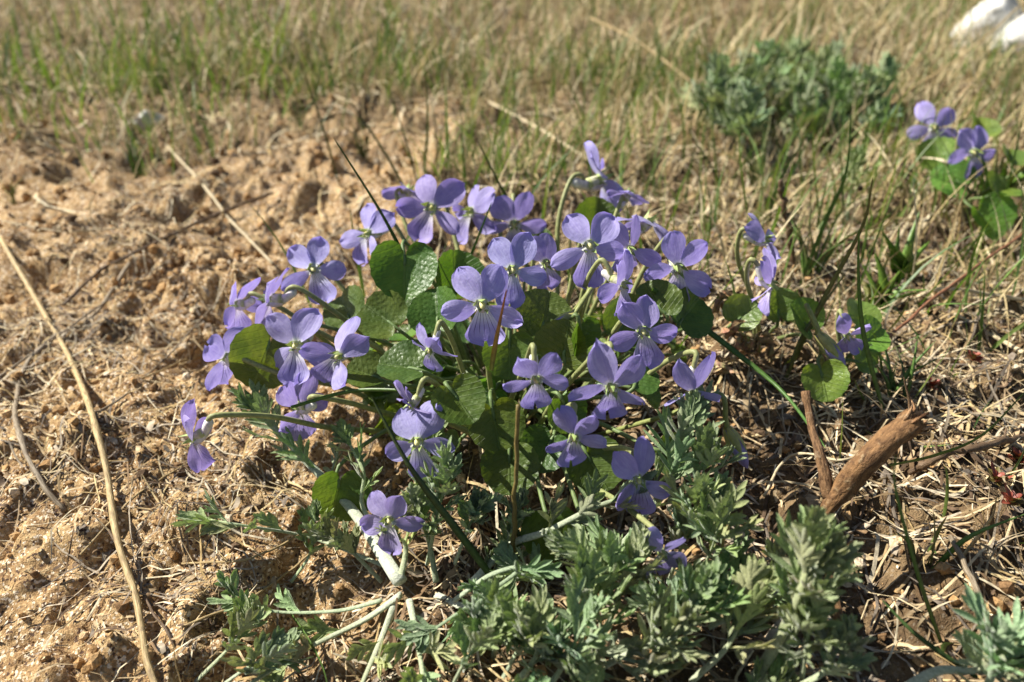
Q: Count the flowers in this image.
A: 39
